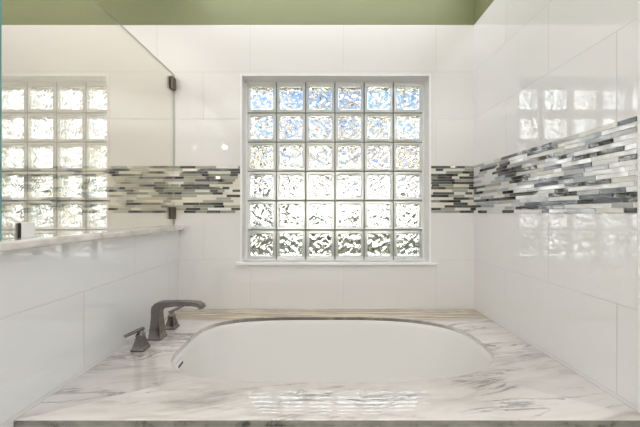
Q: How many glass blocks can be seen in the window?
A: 36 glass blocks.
